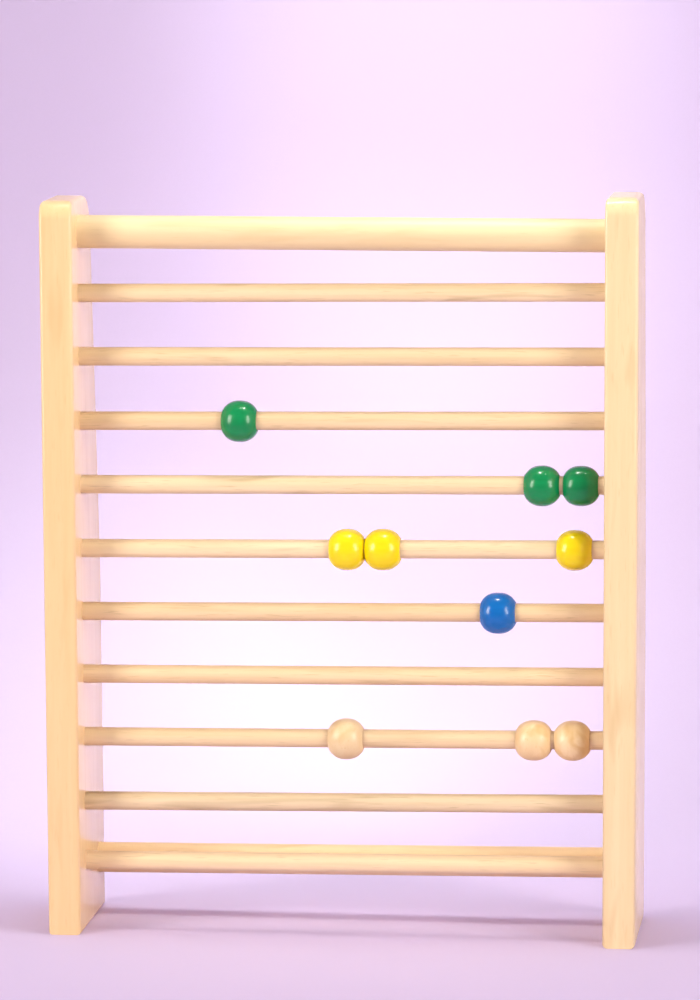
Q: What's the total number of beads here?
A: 10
